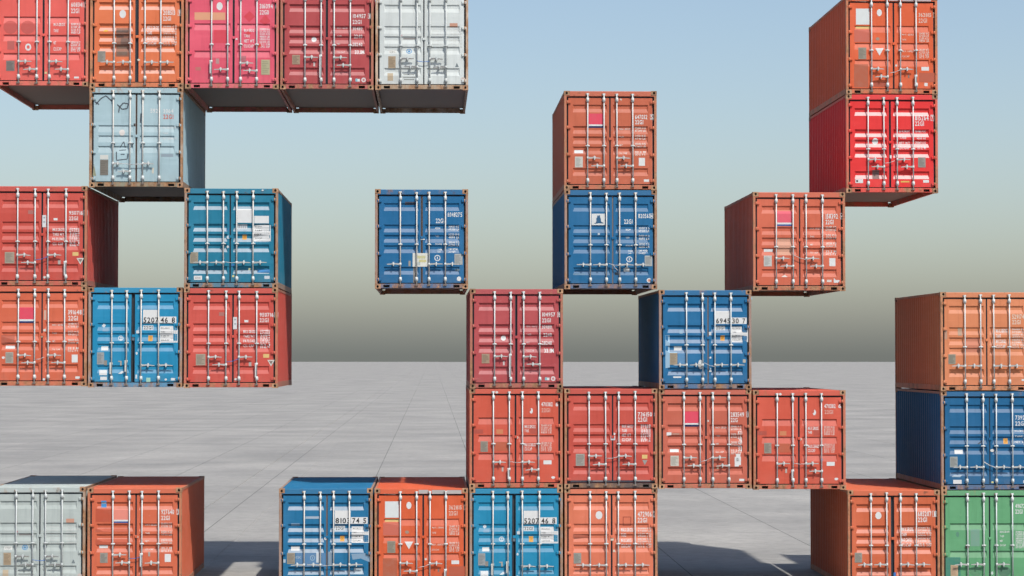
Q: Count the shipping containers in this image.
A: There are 33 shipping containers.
